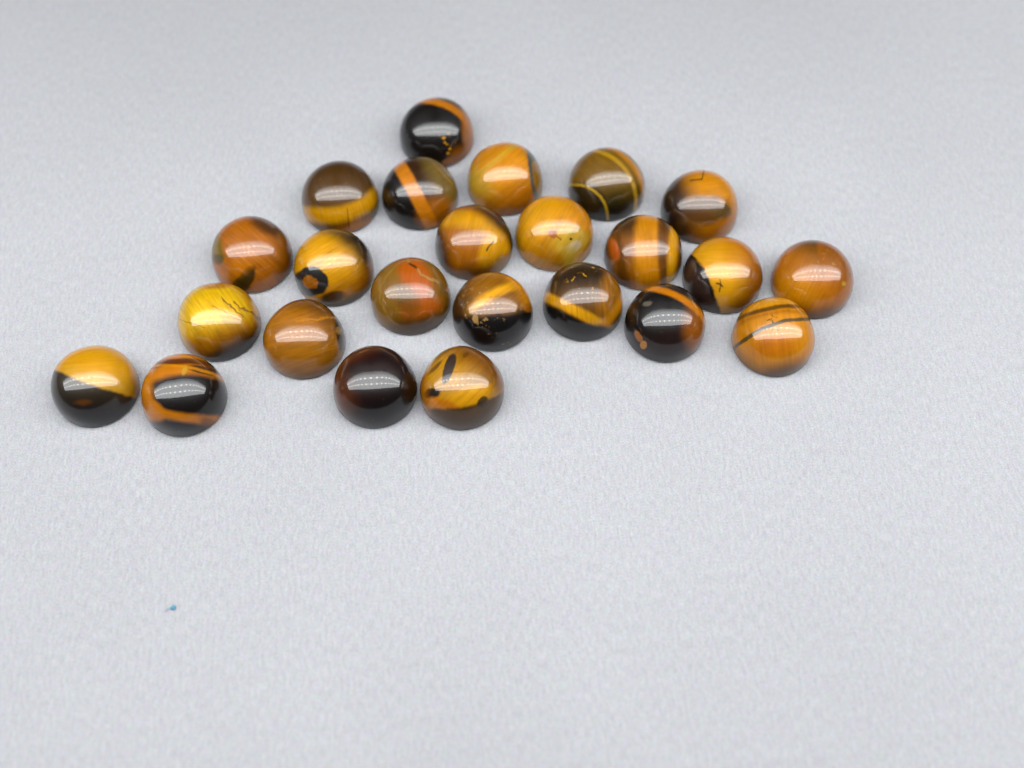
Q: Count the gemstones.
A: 24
